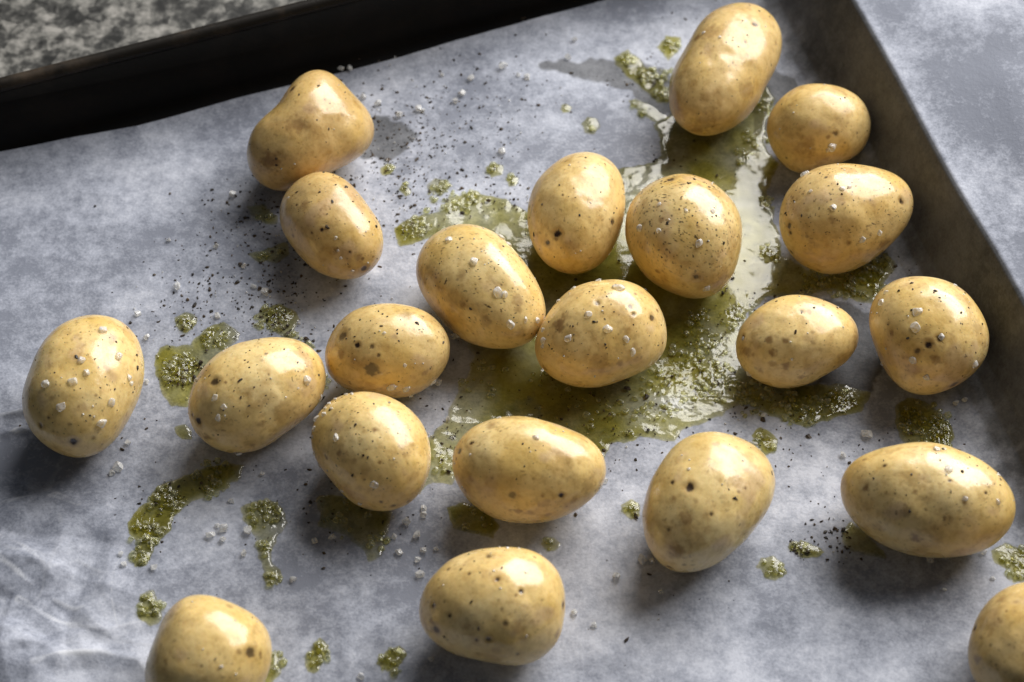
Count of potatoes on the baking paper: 21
